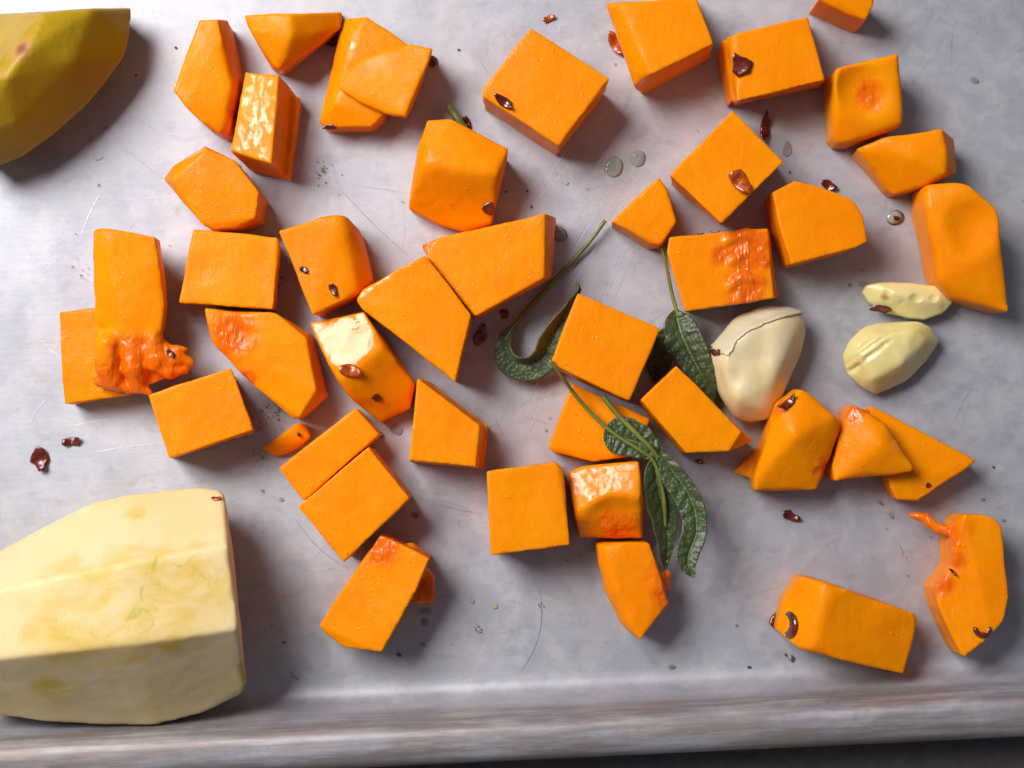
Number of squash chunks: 43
